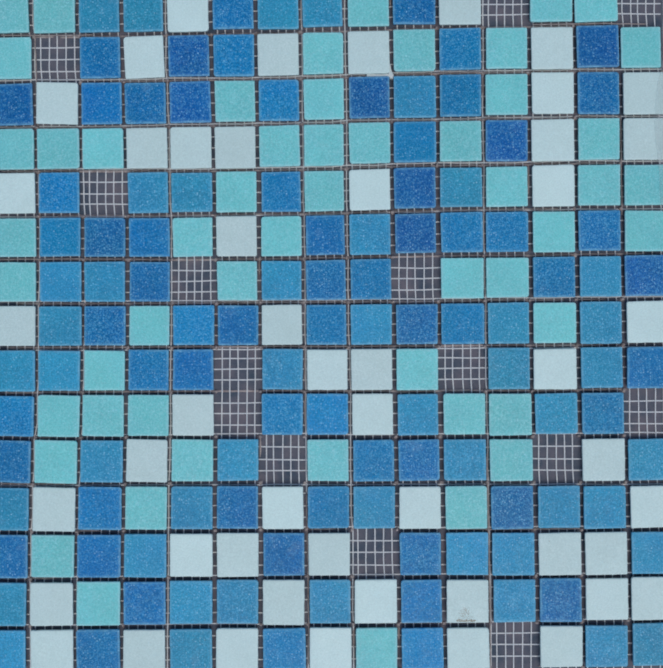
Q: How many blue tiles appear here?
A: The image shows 109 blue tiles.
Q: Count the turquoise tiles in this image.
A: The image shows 53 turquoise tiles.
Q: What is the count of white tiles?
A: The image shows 49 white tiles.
